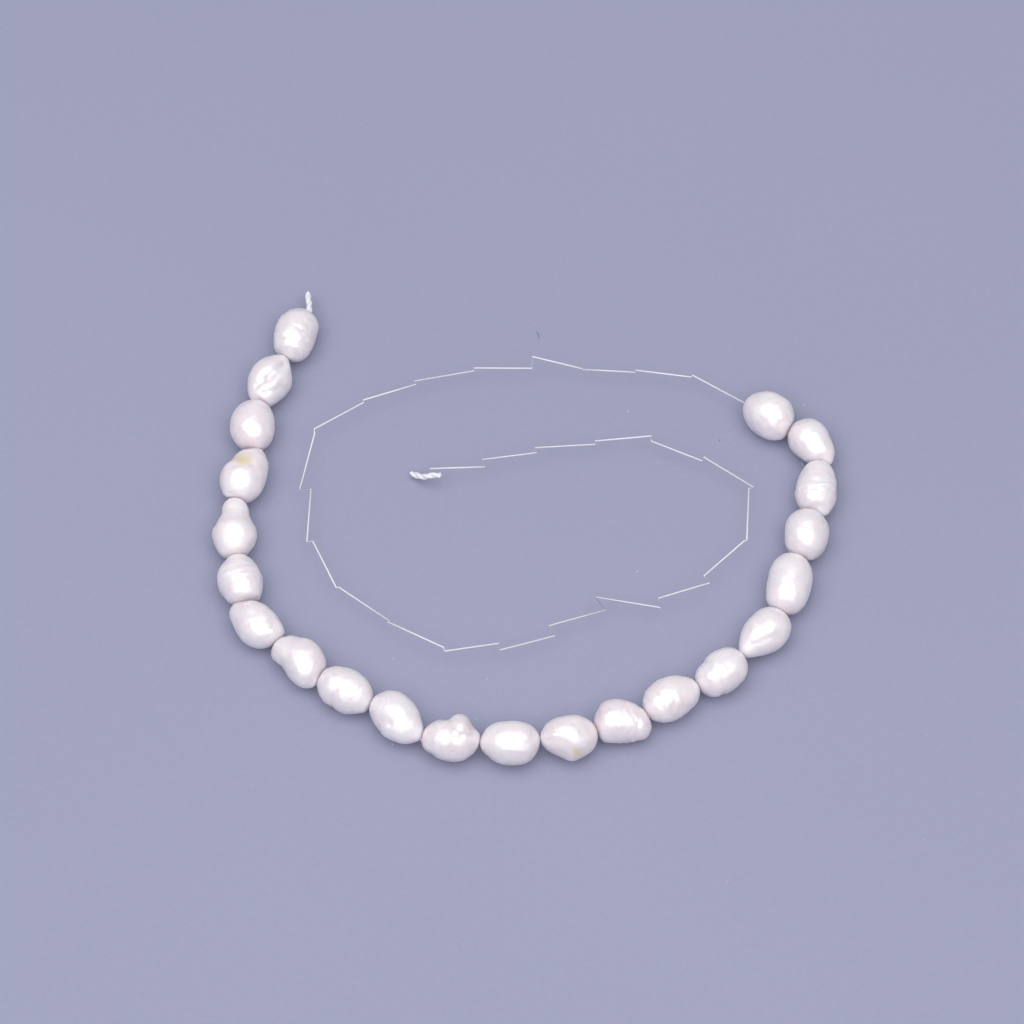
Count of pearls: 22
